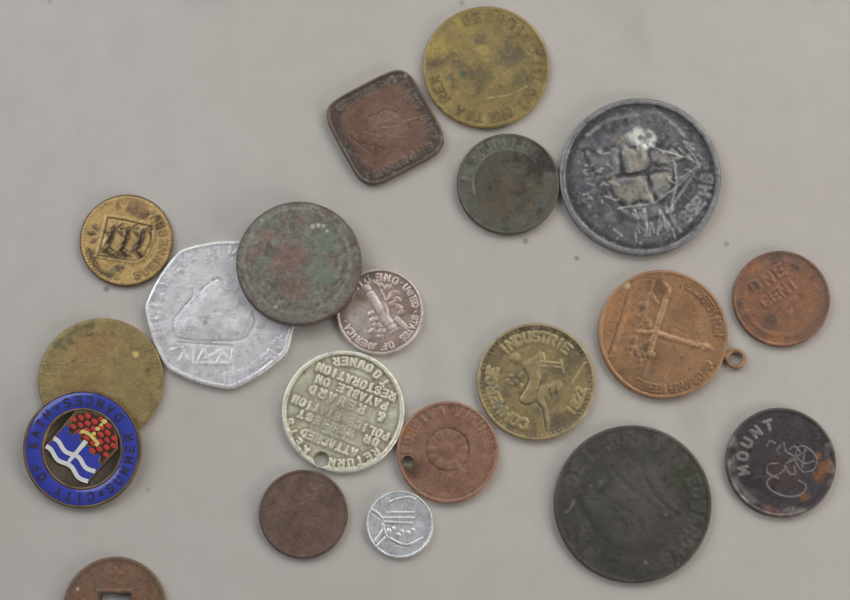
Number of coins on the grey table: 18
